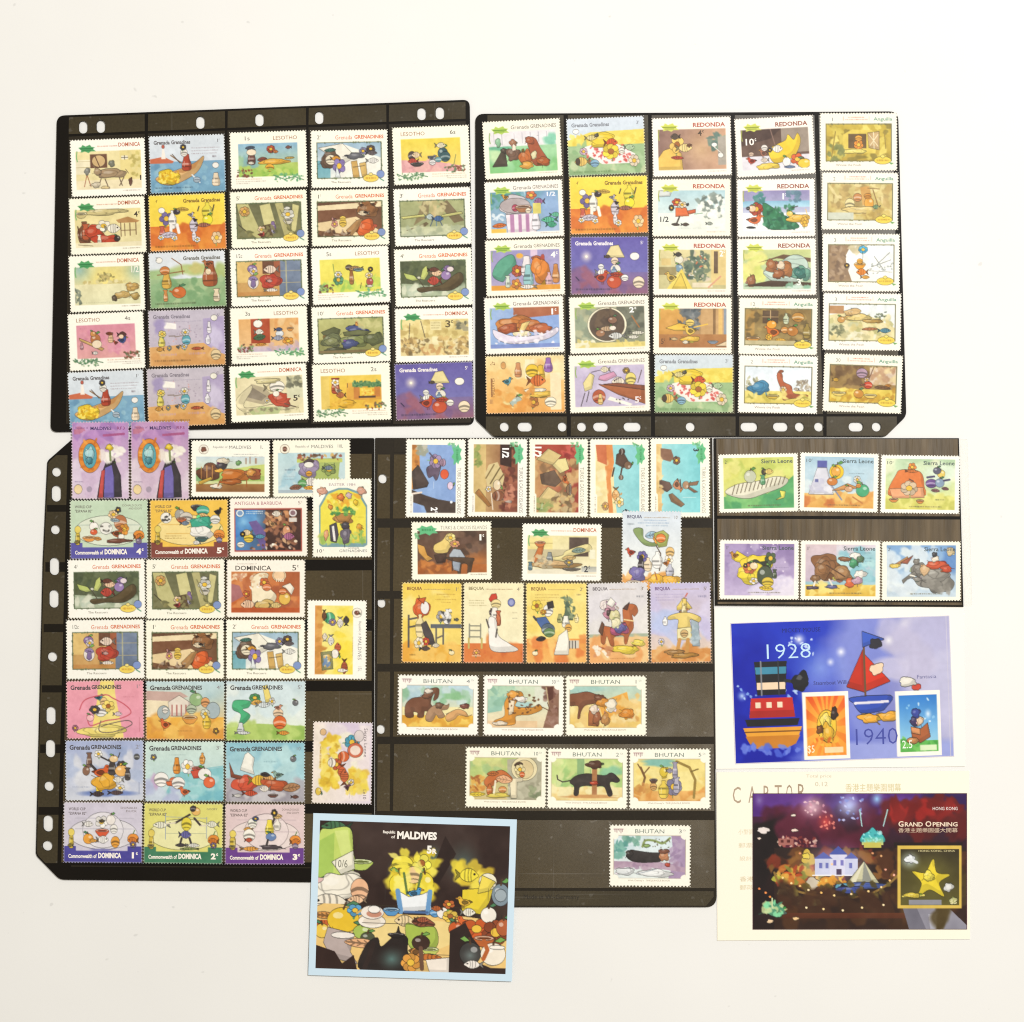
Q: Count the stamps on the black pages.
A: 101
